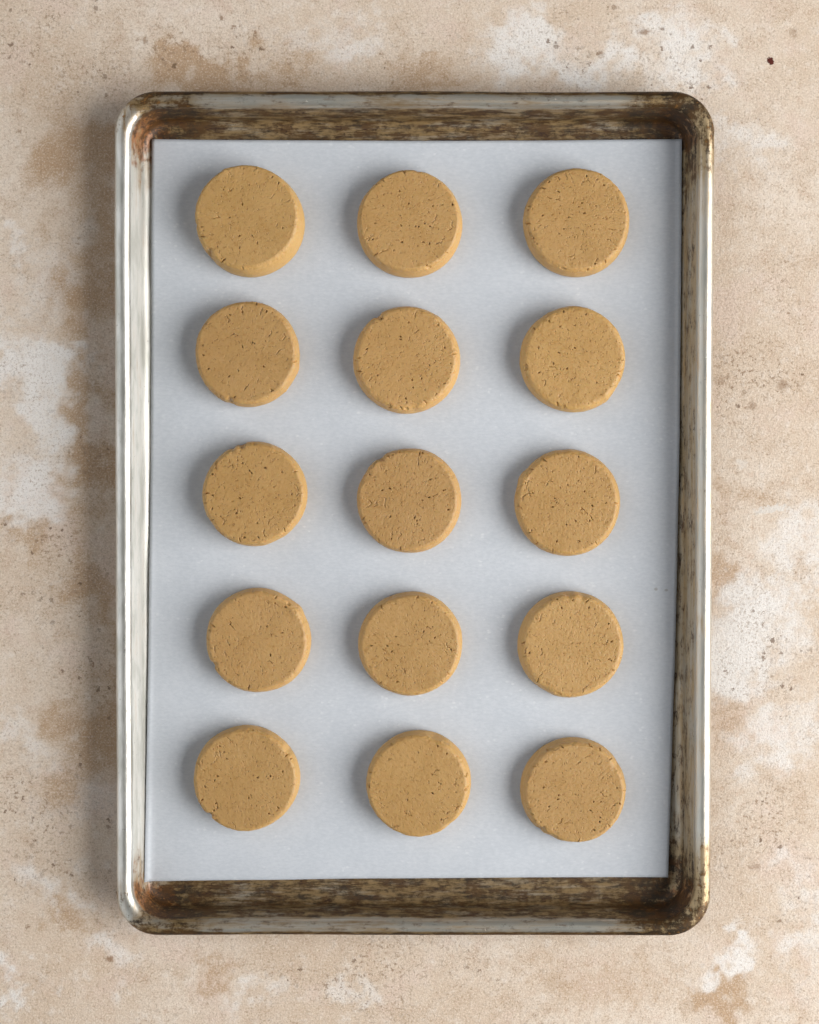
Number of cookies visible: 15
